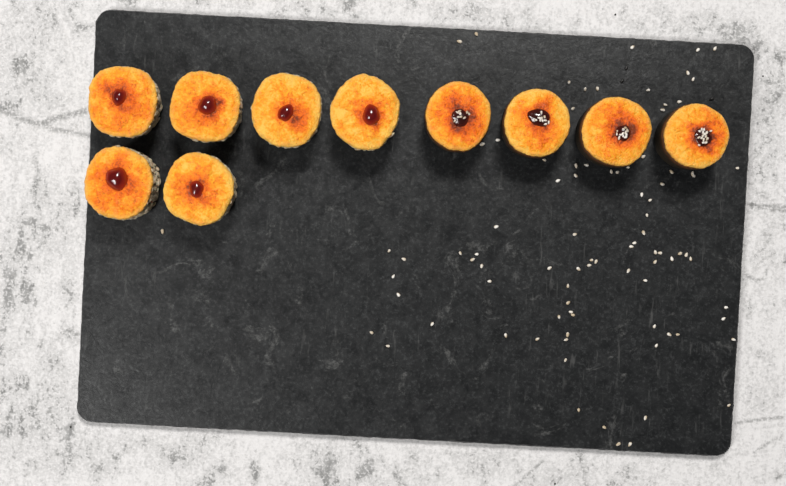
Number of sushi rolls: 10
